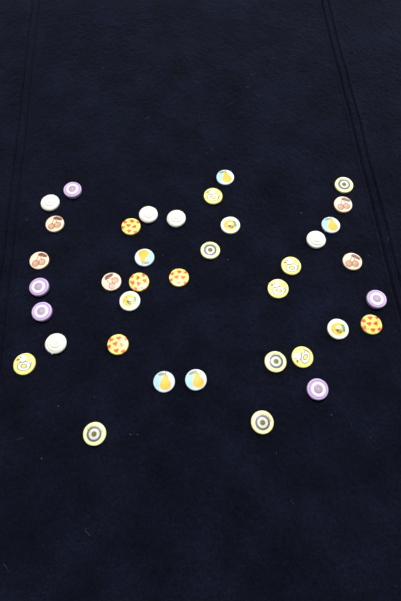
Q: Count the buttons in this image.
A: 38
